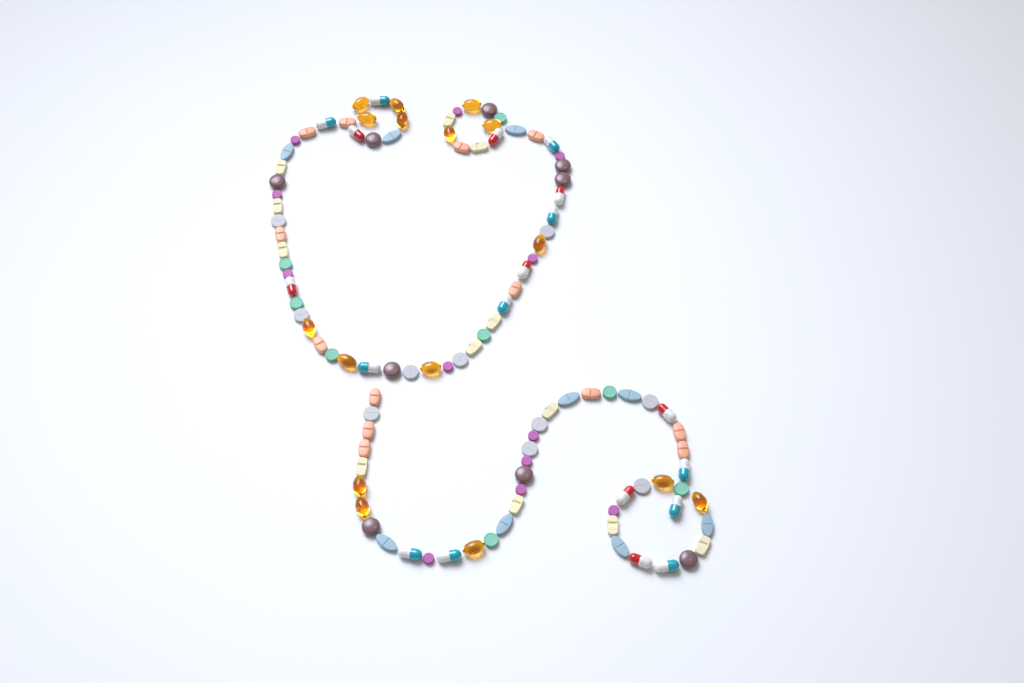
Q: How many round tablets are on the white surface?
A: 39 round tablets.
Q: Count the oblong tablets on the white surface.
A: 34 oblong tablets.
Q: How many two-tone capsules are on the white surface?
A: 19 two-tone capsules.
